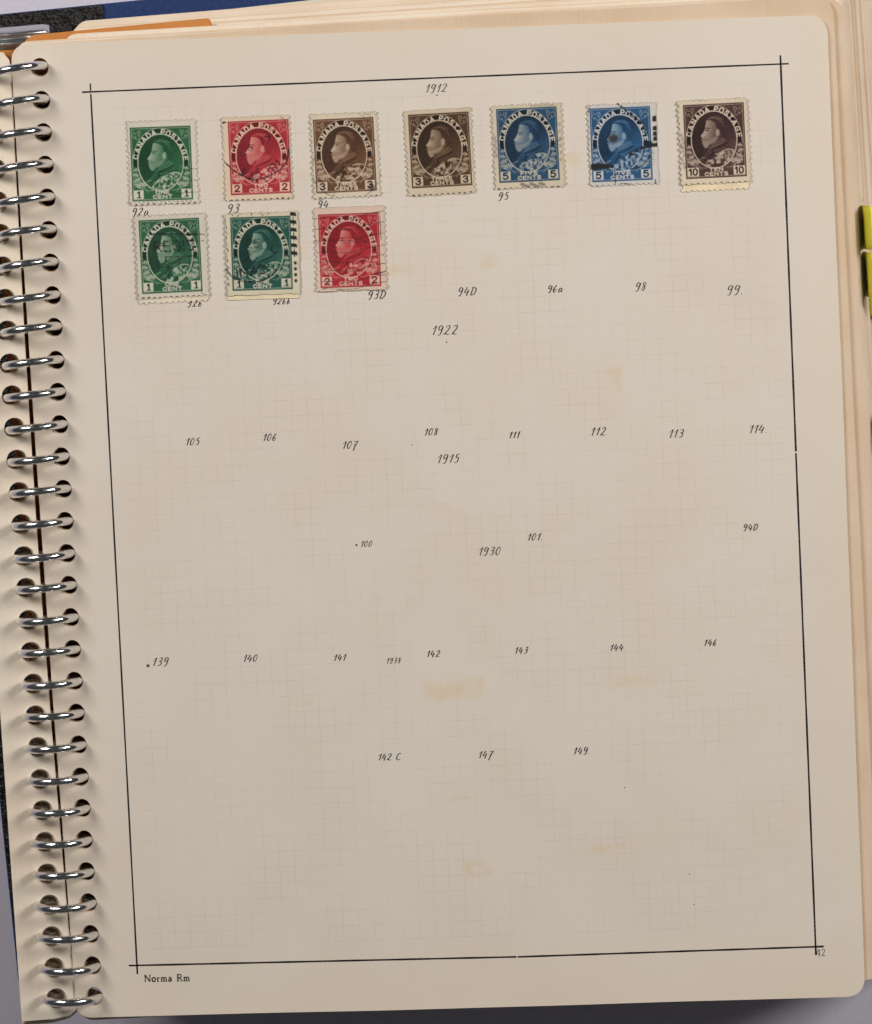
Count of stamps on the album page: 10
